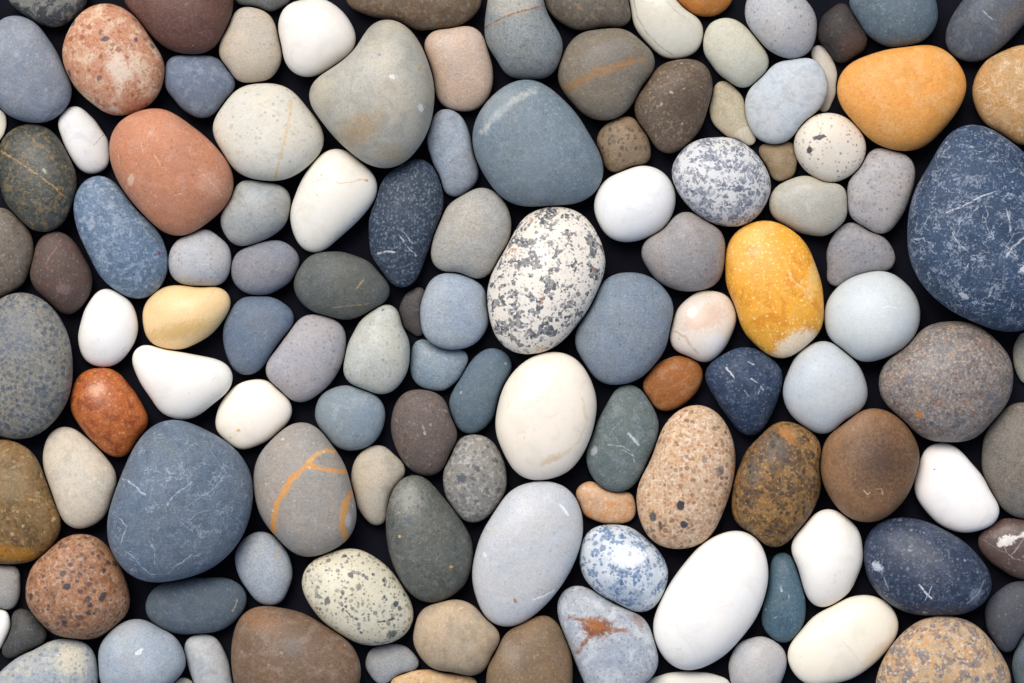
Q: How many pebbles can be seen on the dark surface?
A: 124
